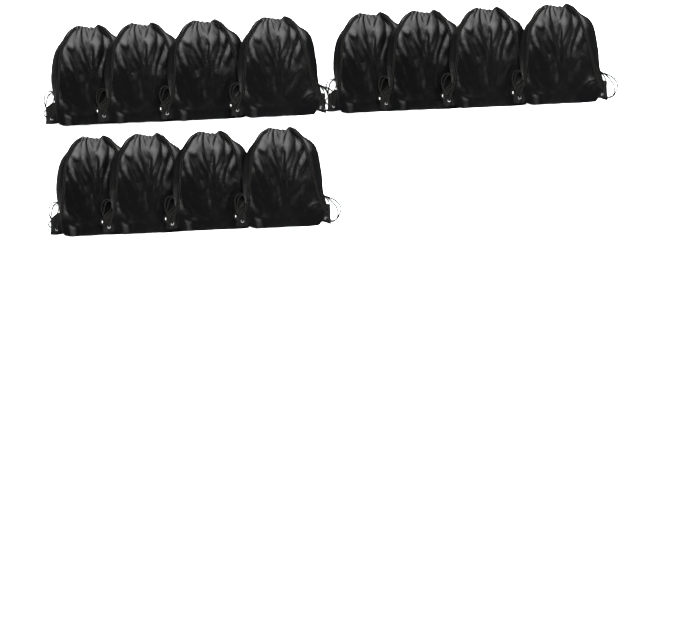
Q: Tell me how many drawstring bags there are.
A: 12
